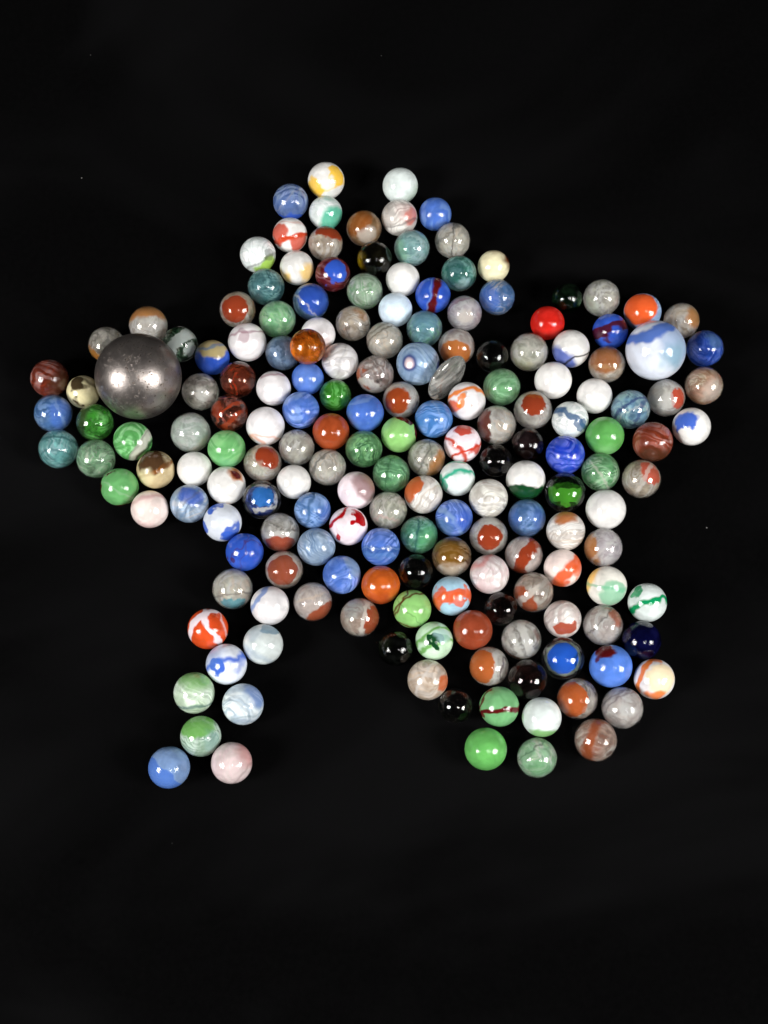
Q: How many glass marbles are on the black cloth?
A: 177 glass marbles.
